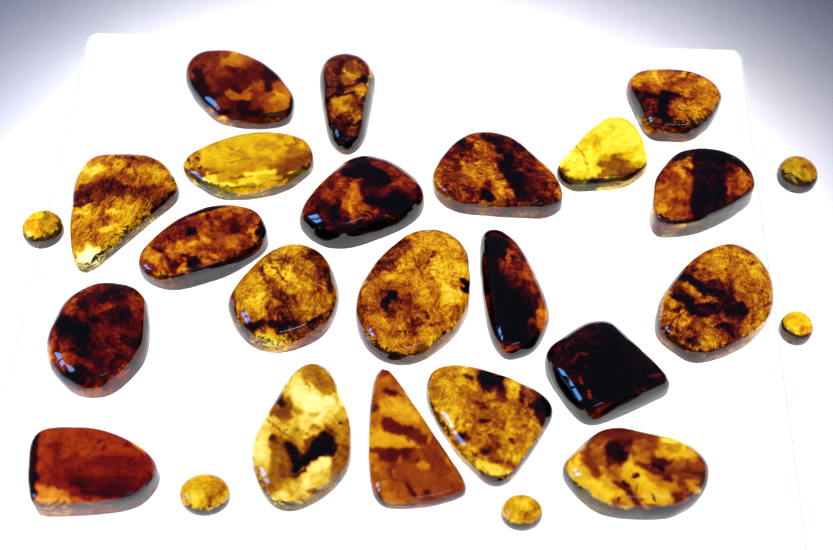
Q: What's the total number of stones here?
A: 26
